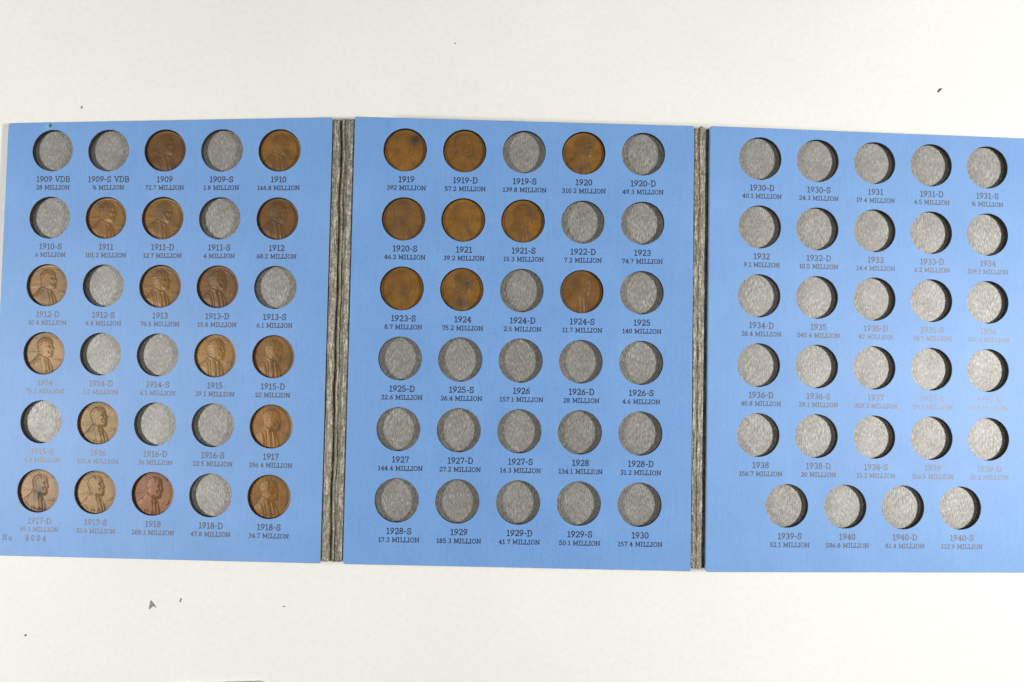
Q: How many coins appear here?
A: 26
